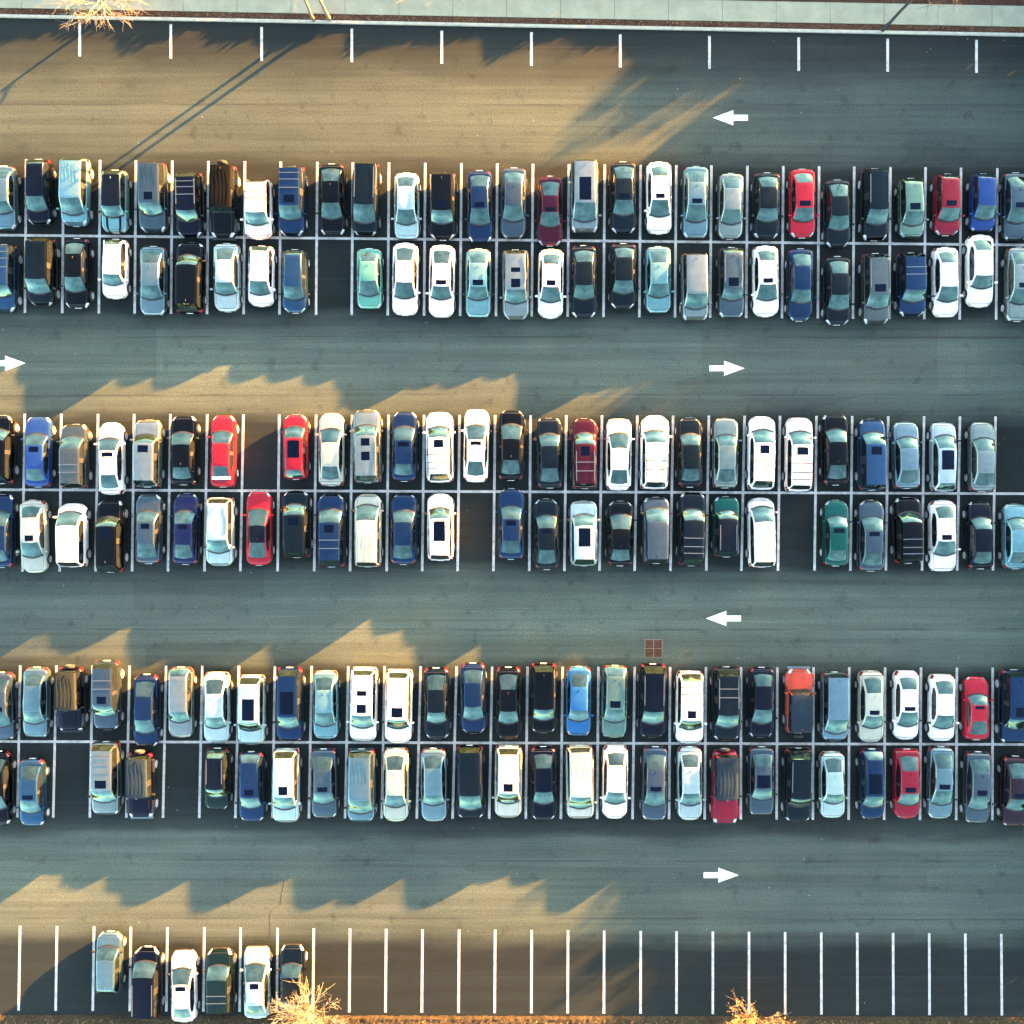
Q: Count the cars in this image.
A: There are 173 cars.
